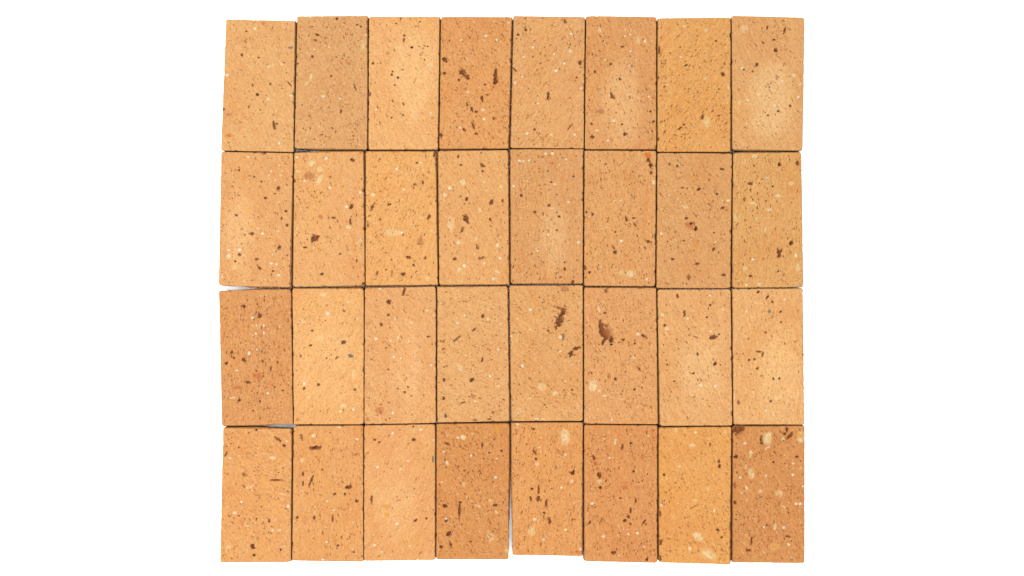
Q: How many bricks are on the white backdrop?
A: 32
